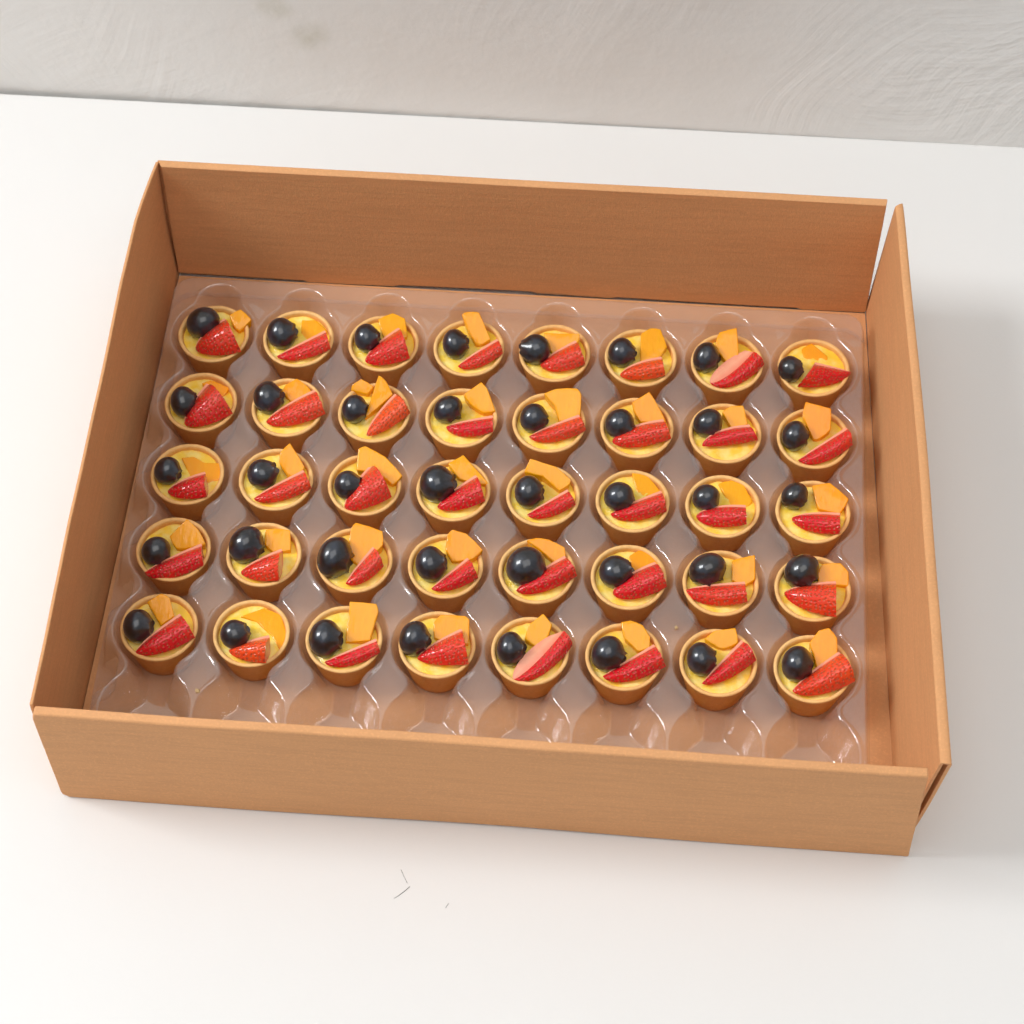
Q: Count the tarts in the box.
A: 40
